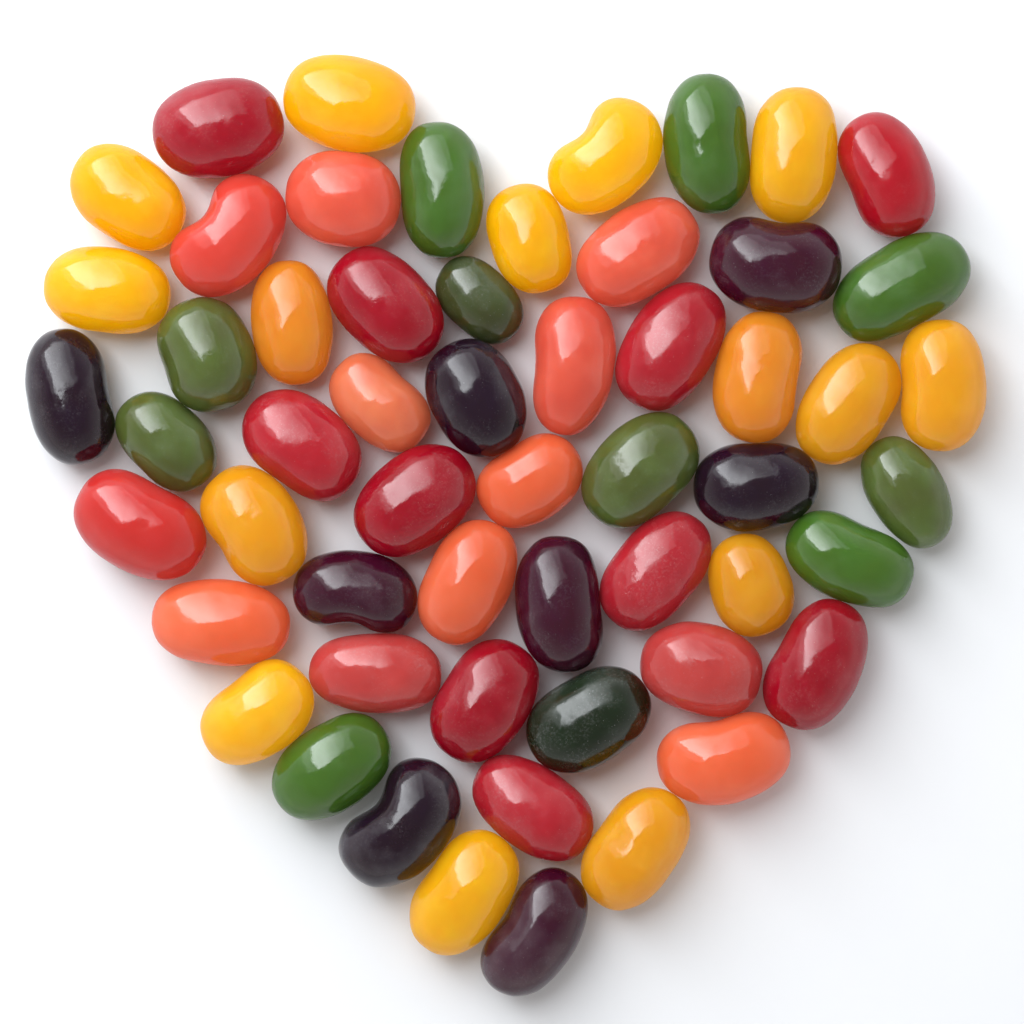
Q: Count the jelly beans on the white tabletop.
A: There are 56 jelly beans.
